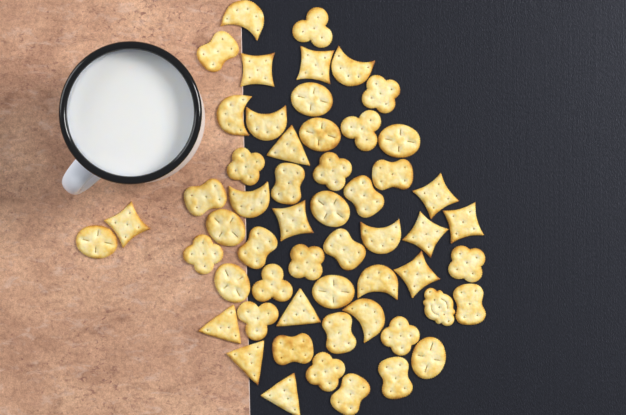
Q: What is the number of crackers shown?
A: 55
